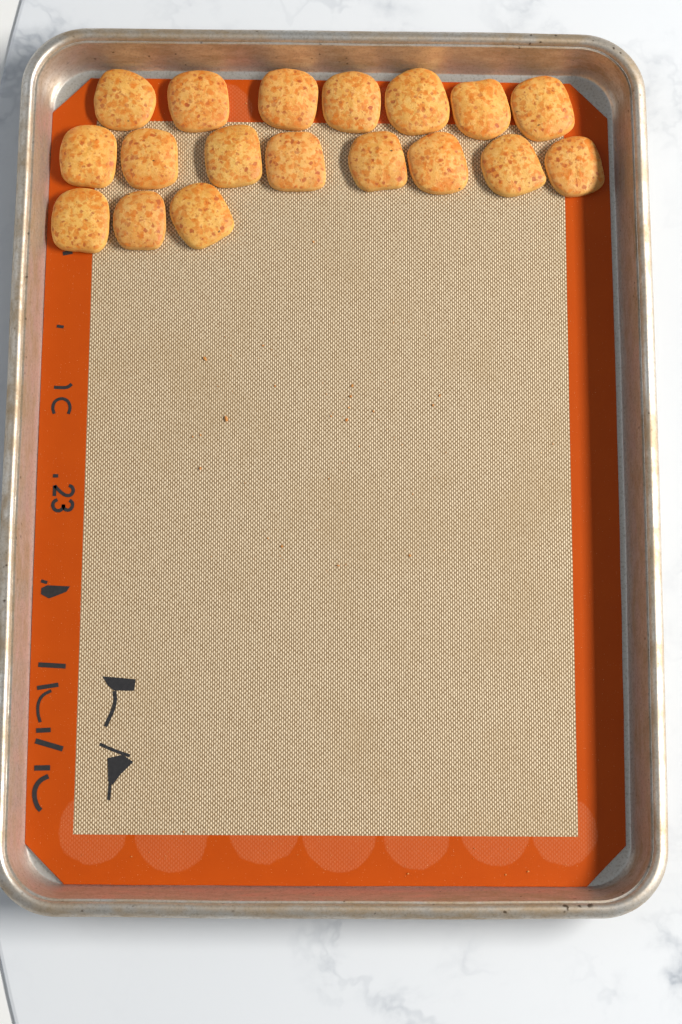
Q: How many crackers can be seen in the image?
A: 18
